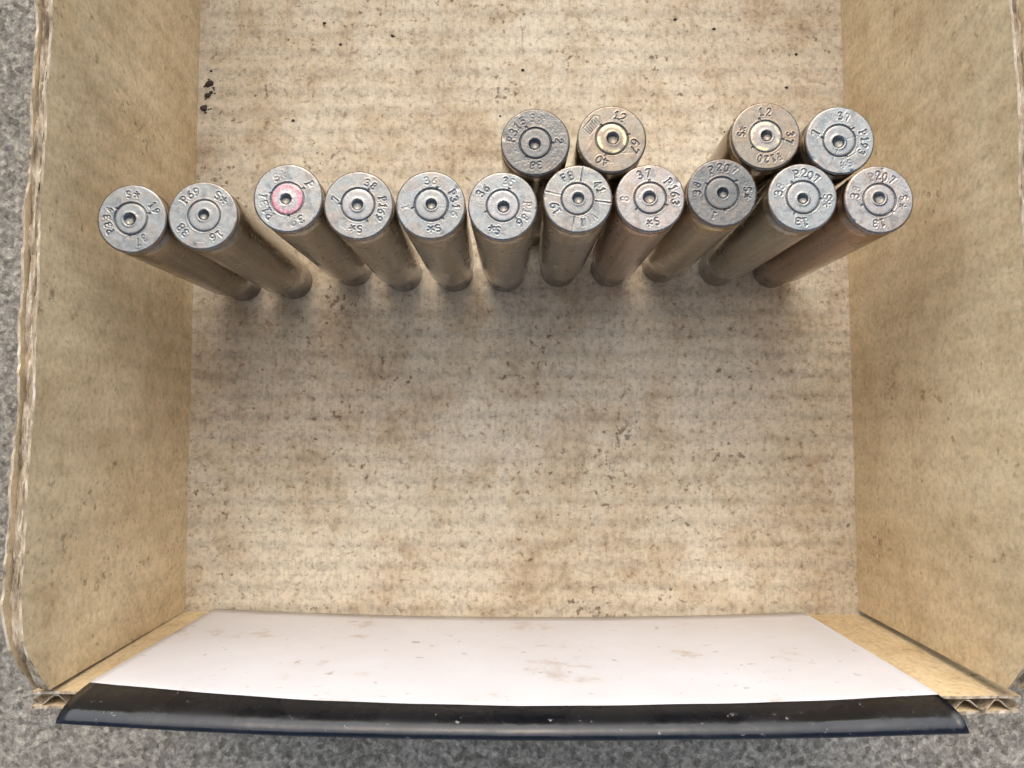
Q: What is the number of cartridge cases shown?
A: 15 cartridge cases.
